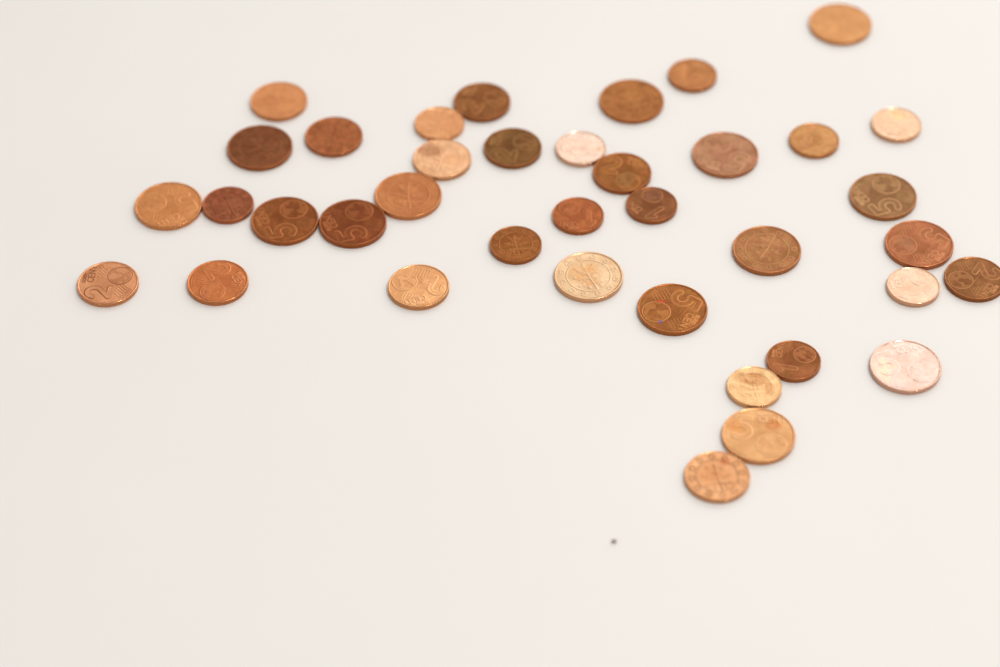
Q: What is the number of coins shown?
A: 38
